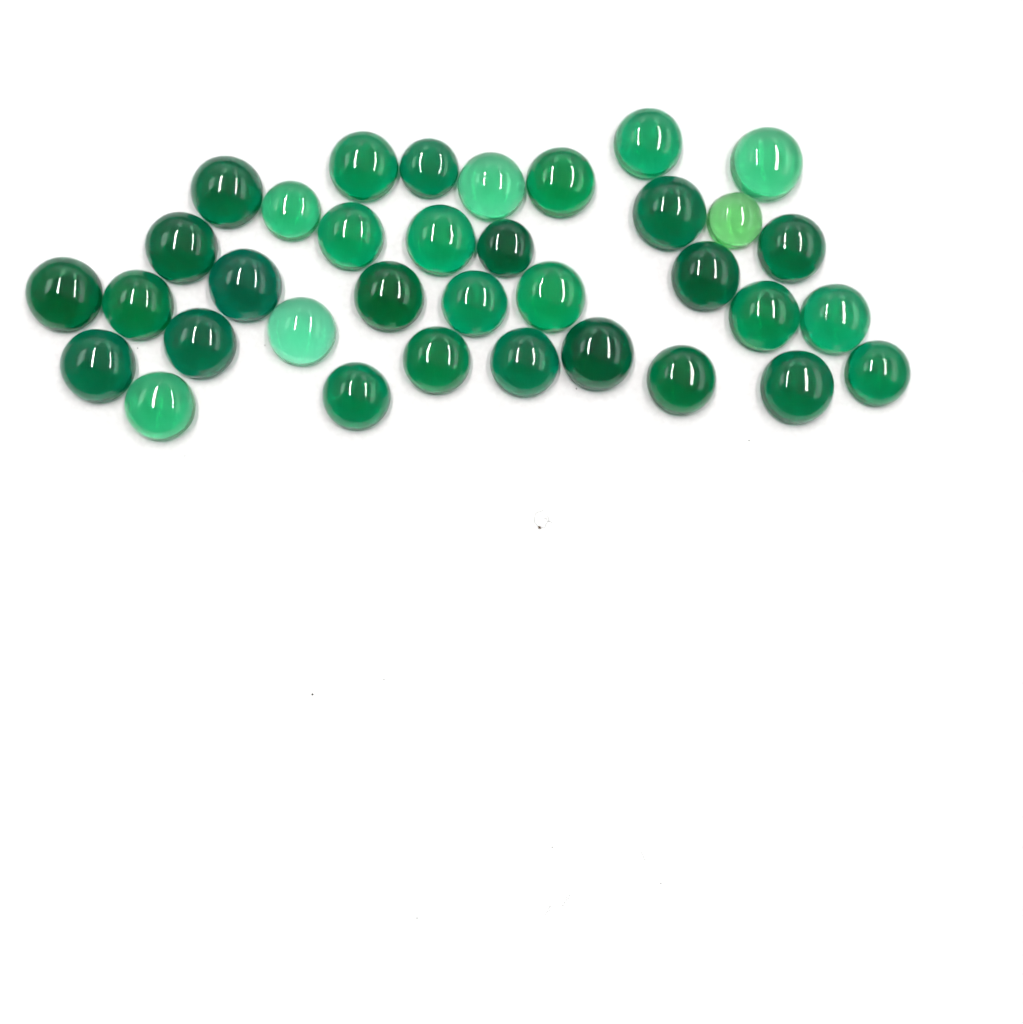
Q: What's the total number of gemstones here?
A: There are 35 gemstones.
